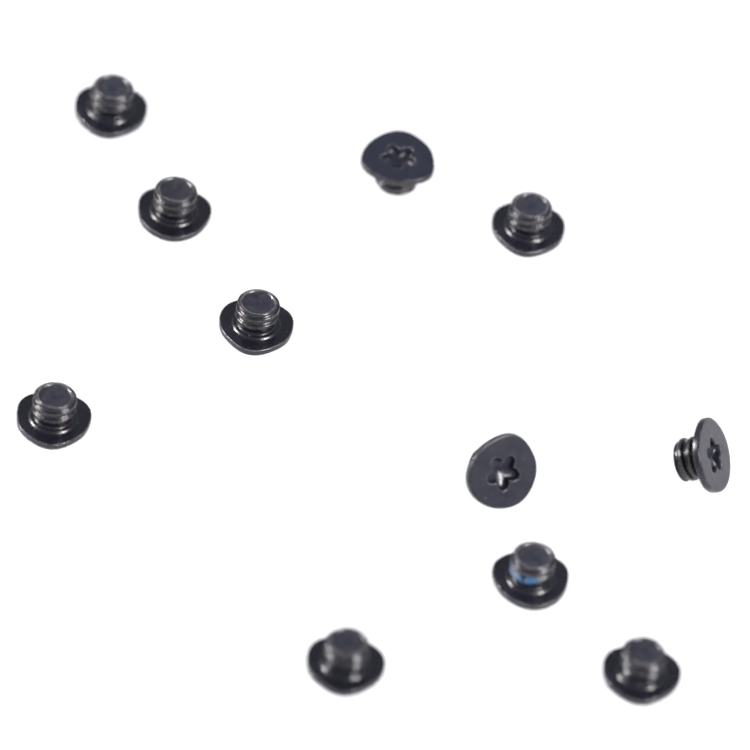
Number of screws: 11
